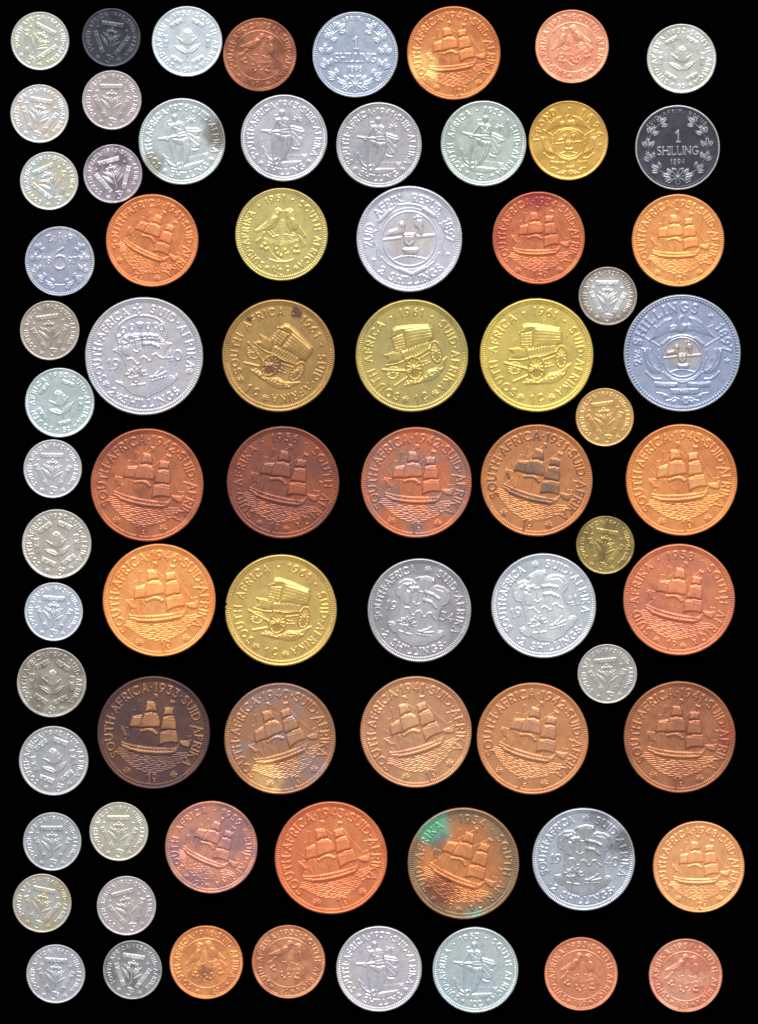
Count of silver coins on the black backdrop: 38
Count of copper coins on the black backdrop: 26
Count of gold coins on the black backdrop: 8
